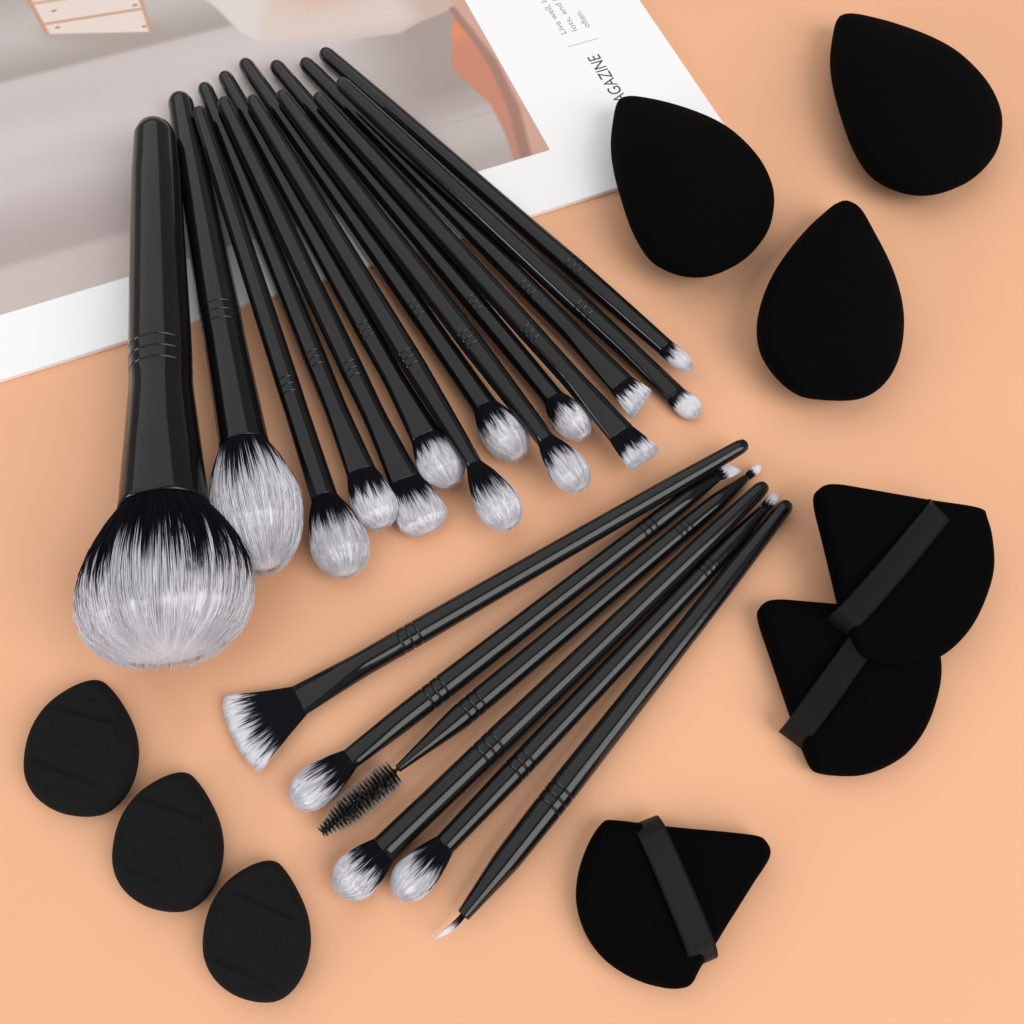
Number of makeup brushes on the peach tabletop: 20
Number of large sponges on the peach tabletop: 3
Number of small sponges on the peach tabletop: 3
